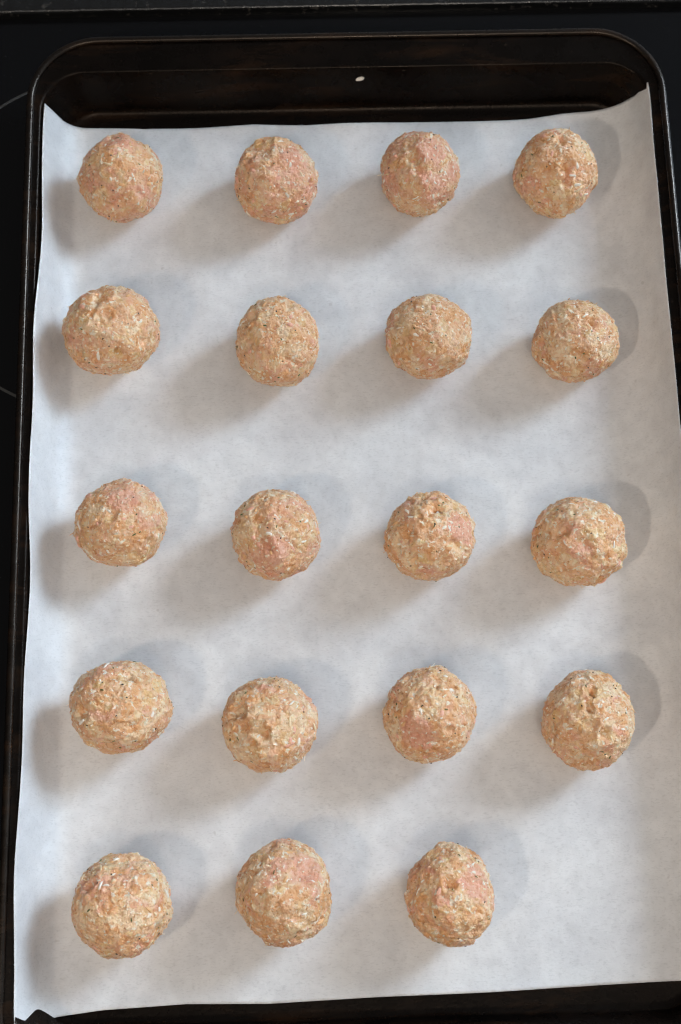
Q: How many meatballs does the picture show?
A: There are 19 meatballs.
